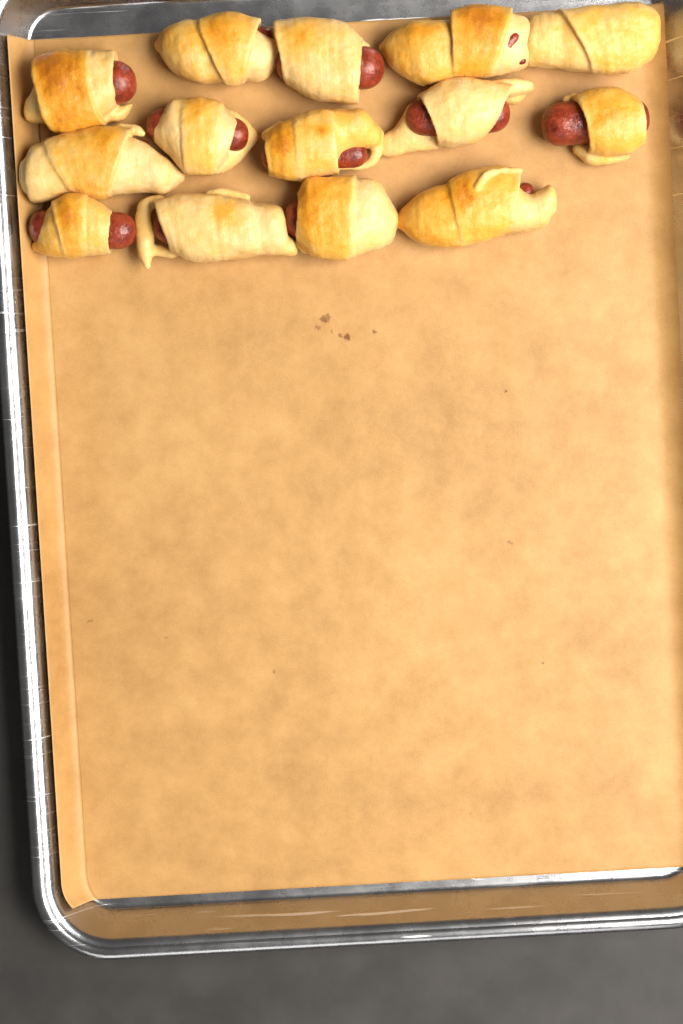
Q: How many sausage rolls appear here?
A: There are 14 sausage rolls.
